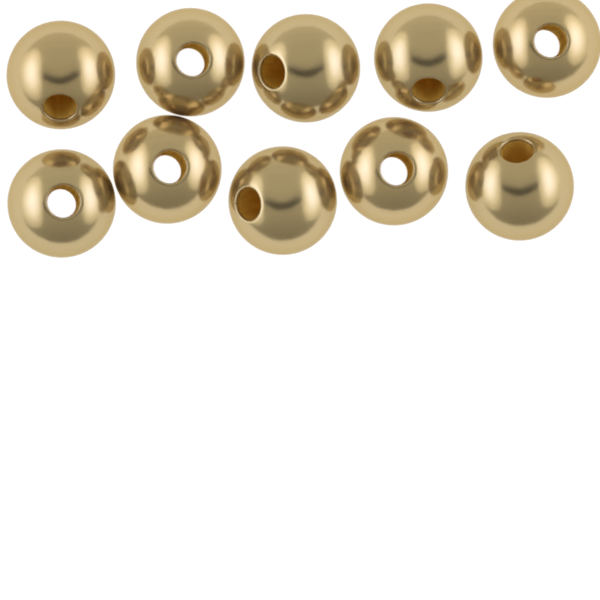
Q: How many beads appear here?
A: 10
